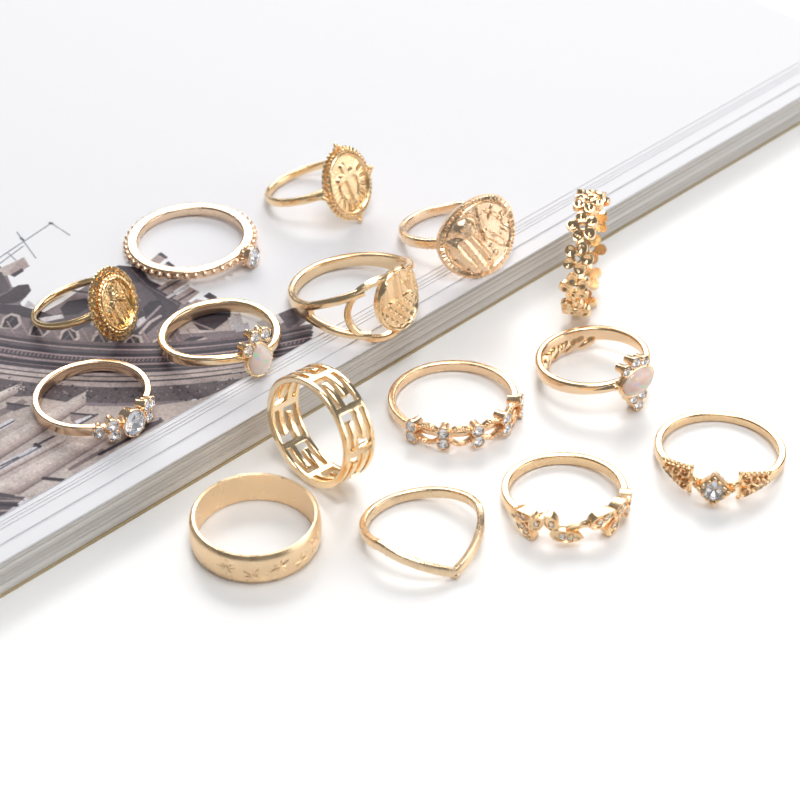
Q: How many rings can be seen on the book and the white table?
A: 15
